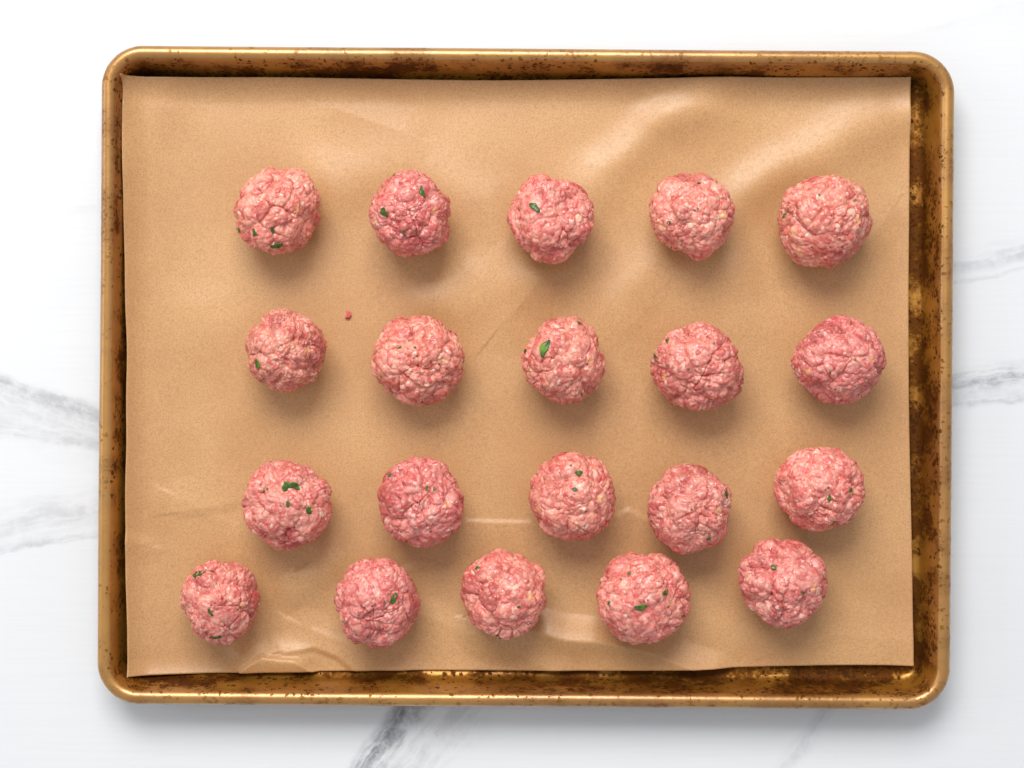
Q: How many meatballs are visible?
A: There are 20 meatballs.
